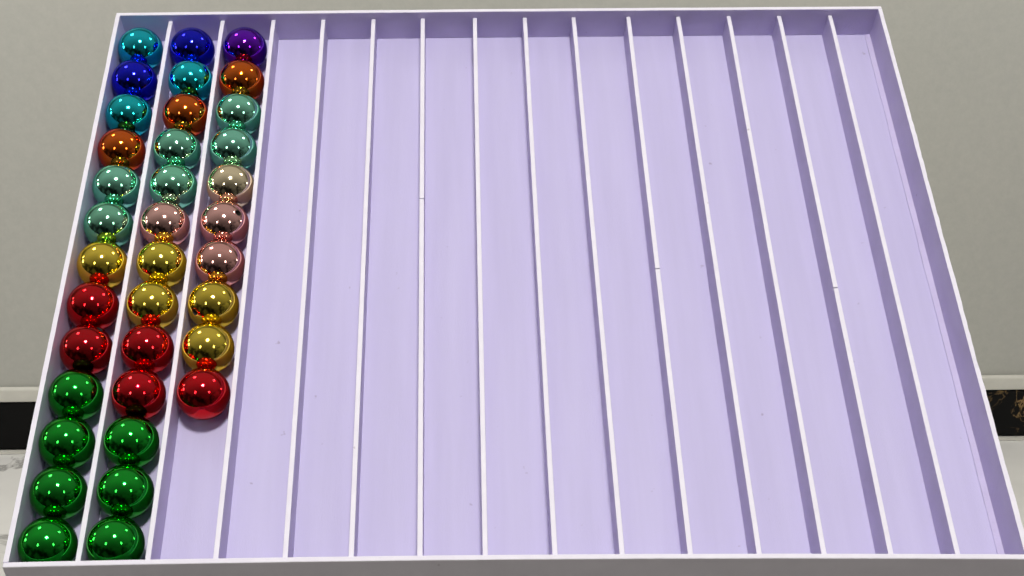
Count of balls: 36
